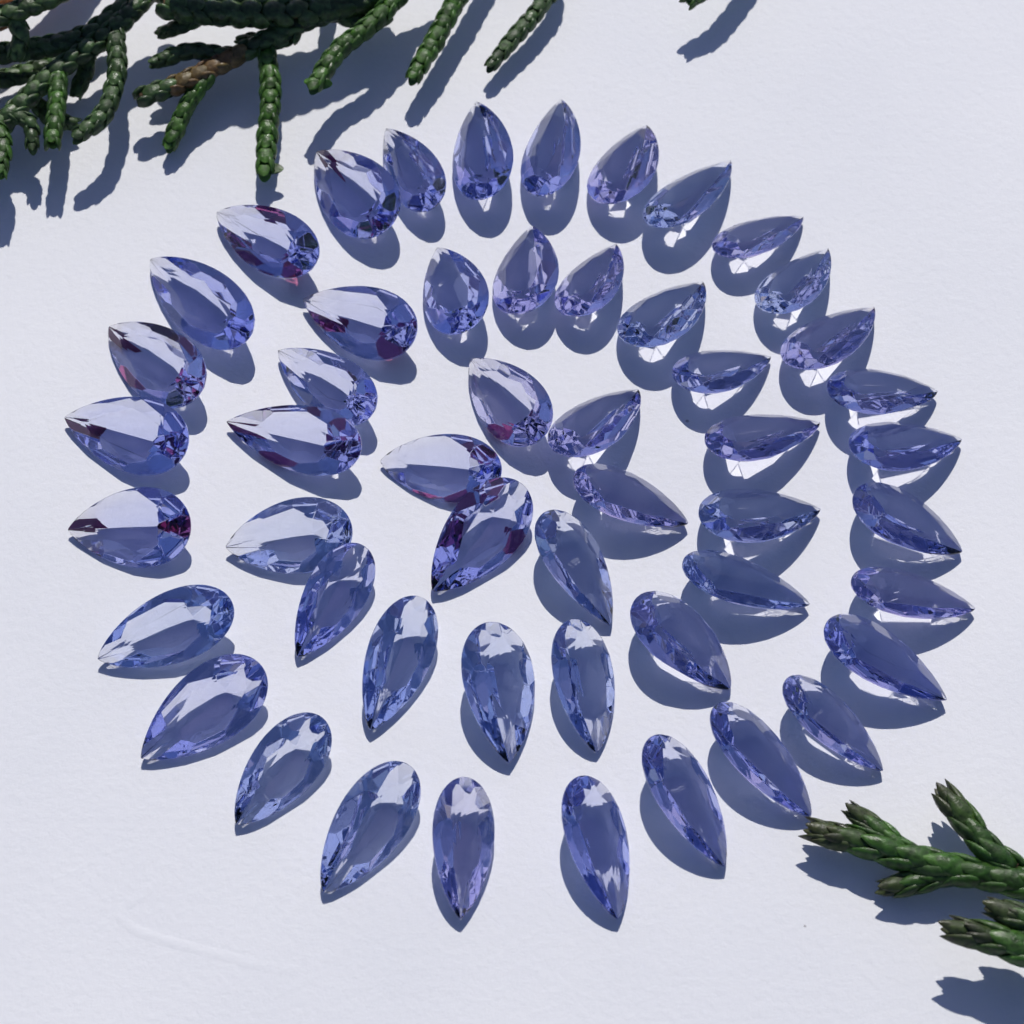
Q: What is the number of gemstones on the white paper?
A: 51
